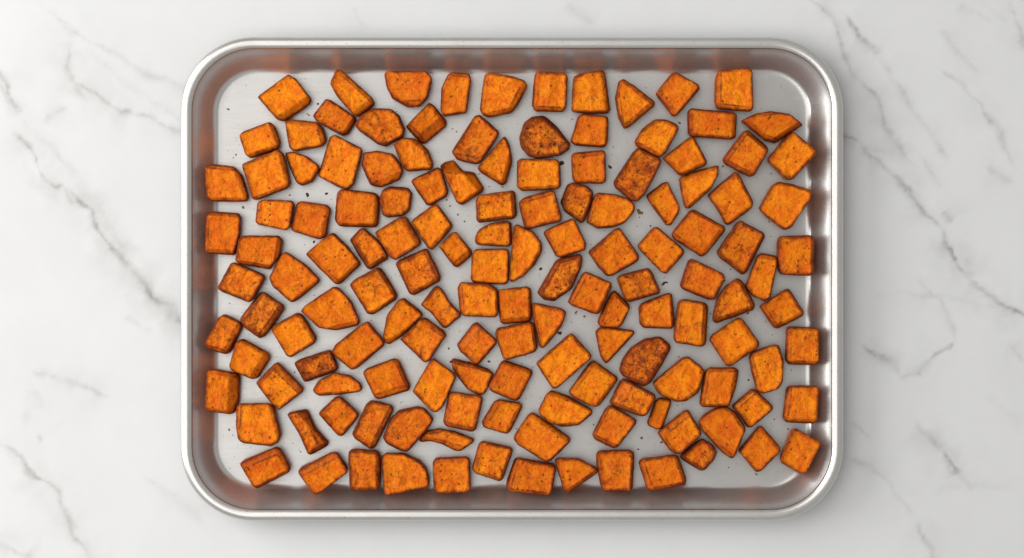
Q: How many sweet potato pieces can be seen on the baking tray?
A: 139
